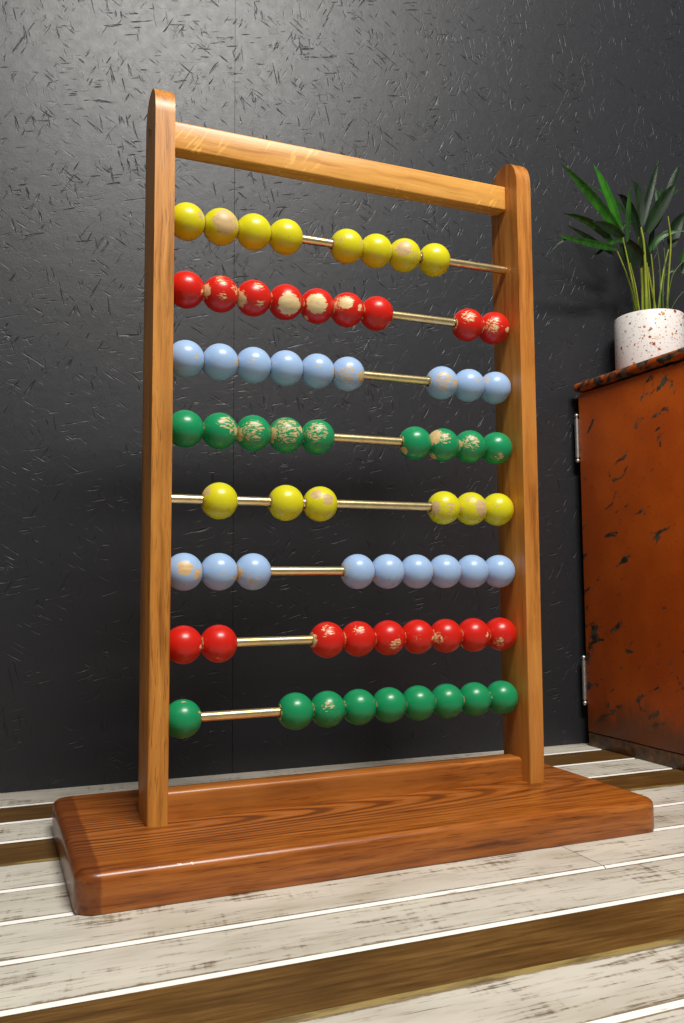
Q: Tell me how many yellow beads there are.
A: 14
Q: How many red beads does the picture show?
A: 18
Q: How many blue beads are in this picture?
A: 18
